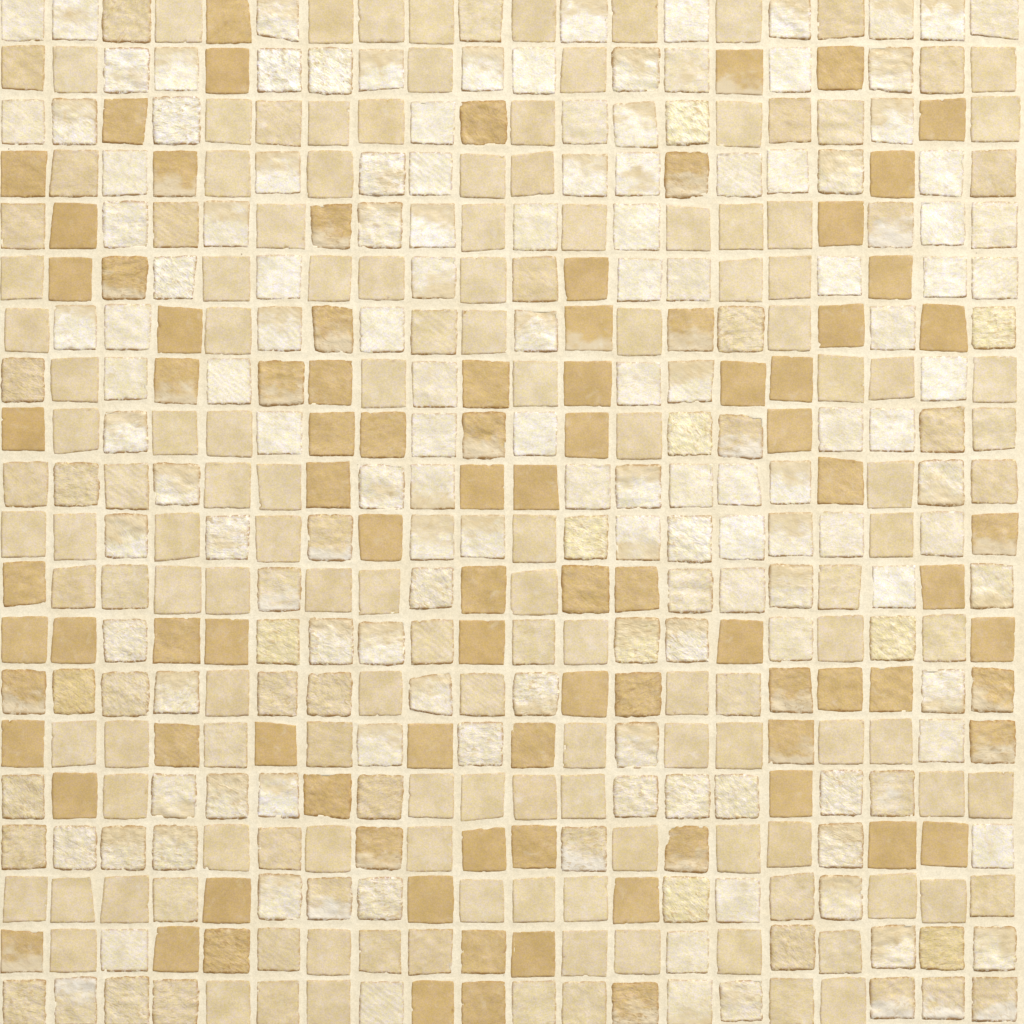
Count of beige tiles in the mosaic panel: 171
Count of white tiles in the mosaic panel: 140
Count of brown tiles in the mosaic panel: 89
